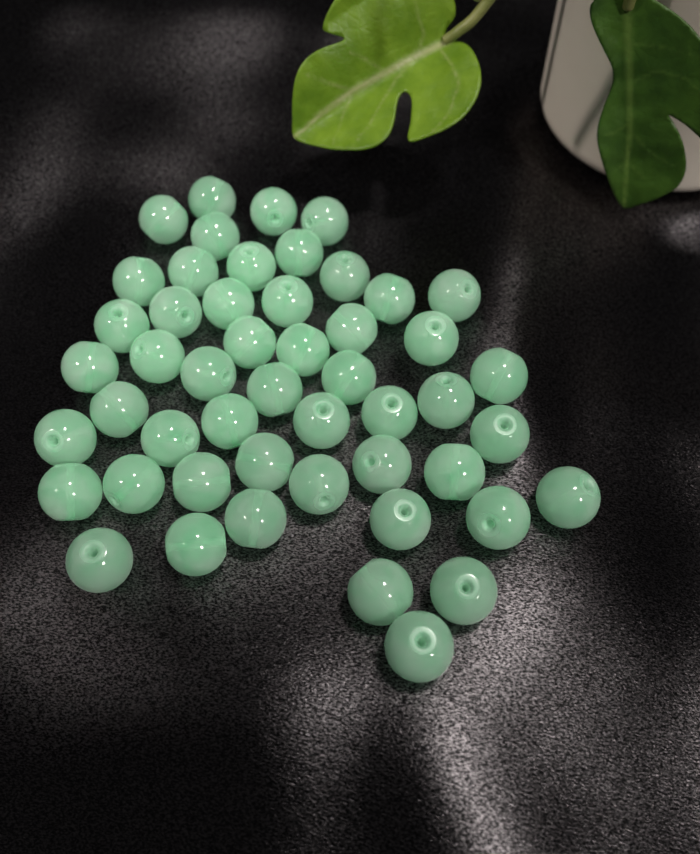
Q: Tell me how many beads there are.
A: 50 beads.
